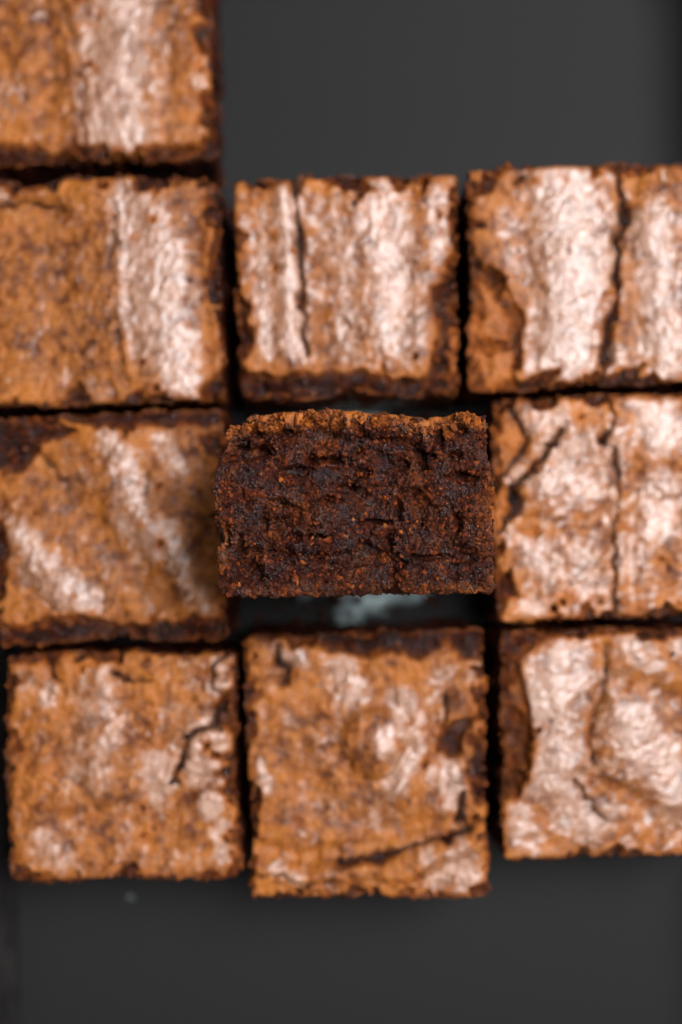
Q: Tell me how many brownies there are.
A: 10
